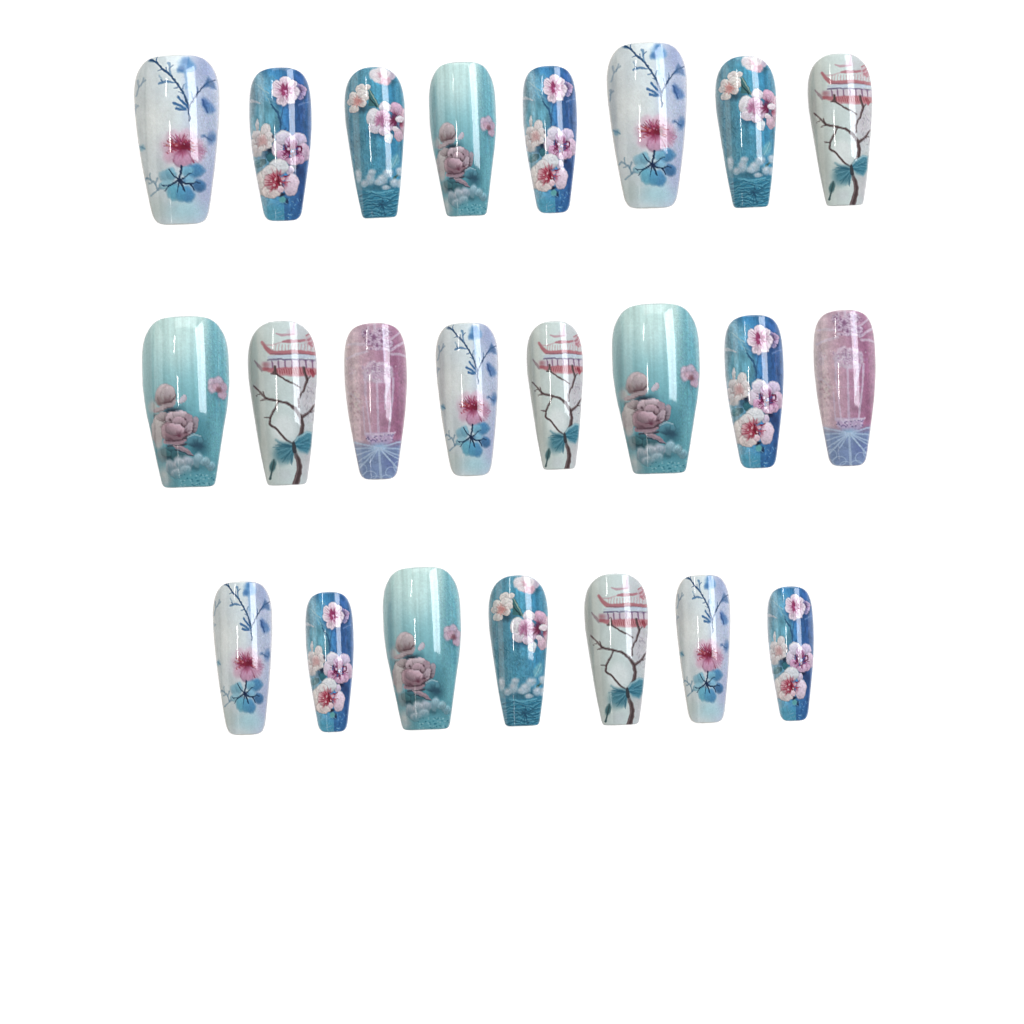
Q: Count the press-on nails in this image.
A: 23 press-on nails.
